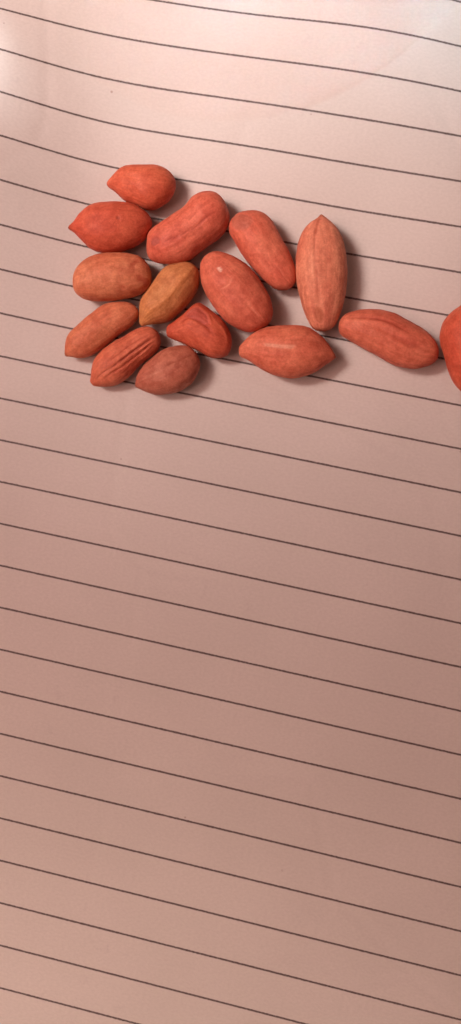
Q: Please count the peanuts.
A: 15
